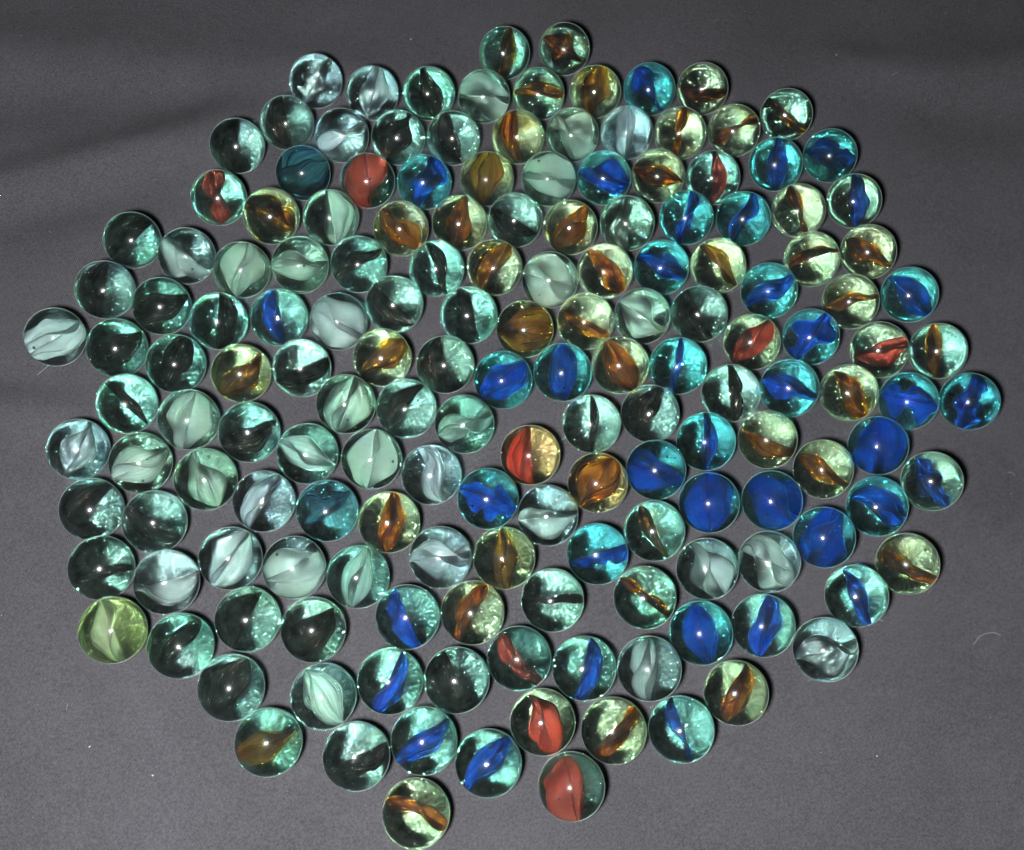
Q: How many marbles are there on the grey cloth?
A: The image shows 164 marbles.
